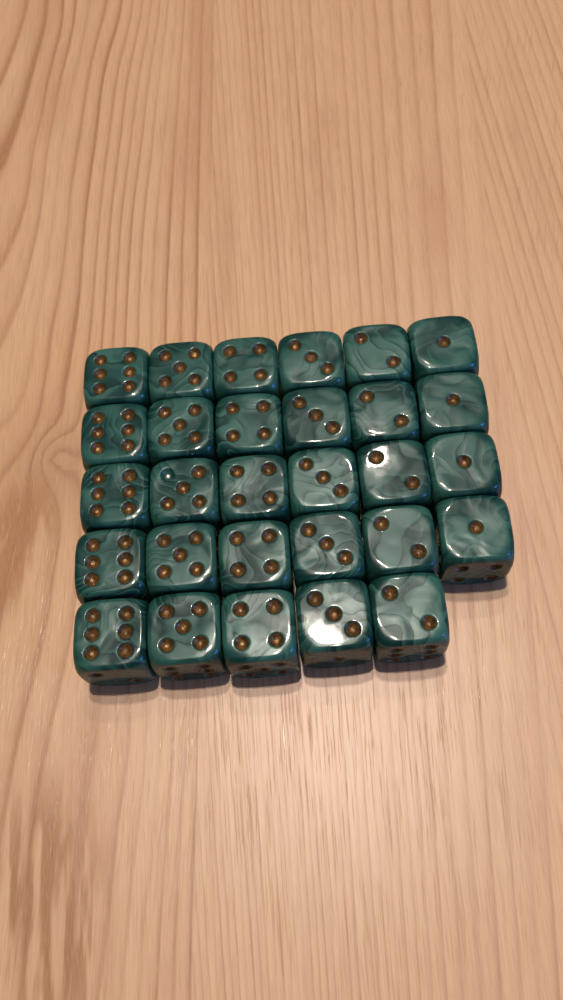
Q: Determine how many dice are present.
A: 29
